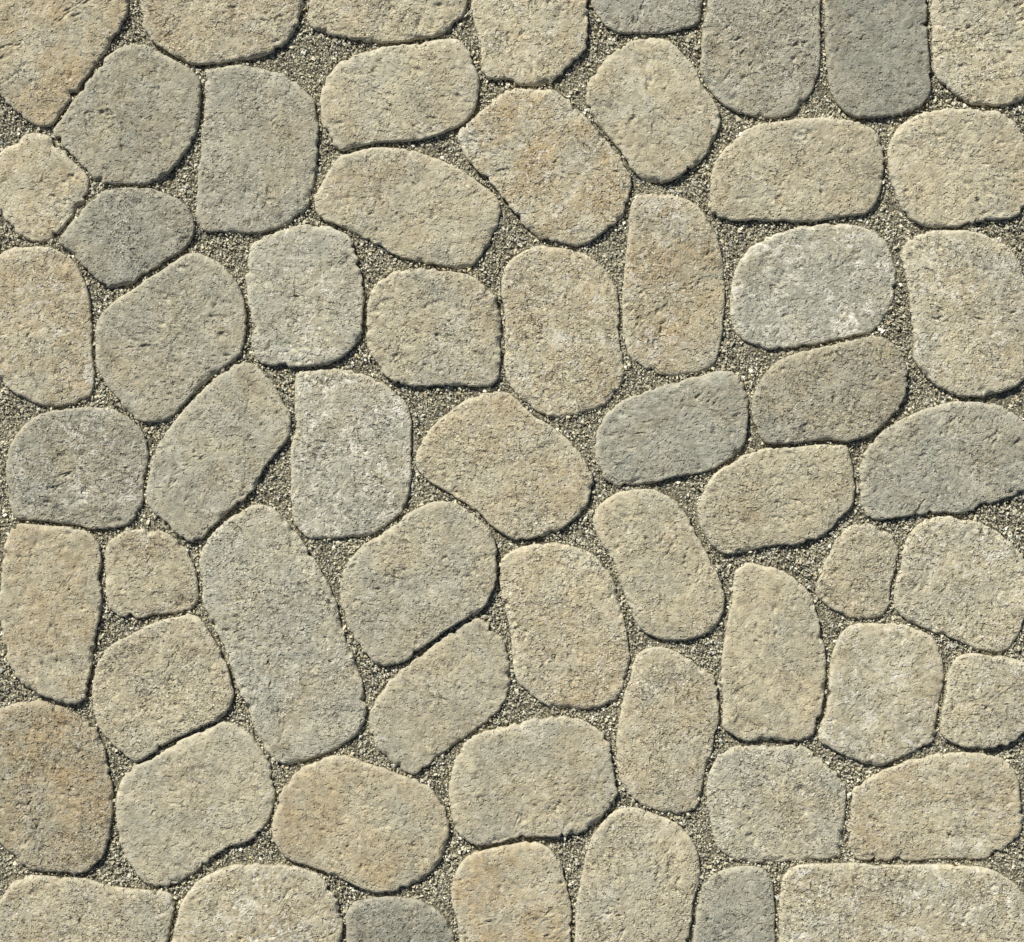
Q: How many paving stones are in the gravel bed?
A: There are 61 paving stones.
